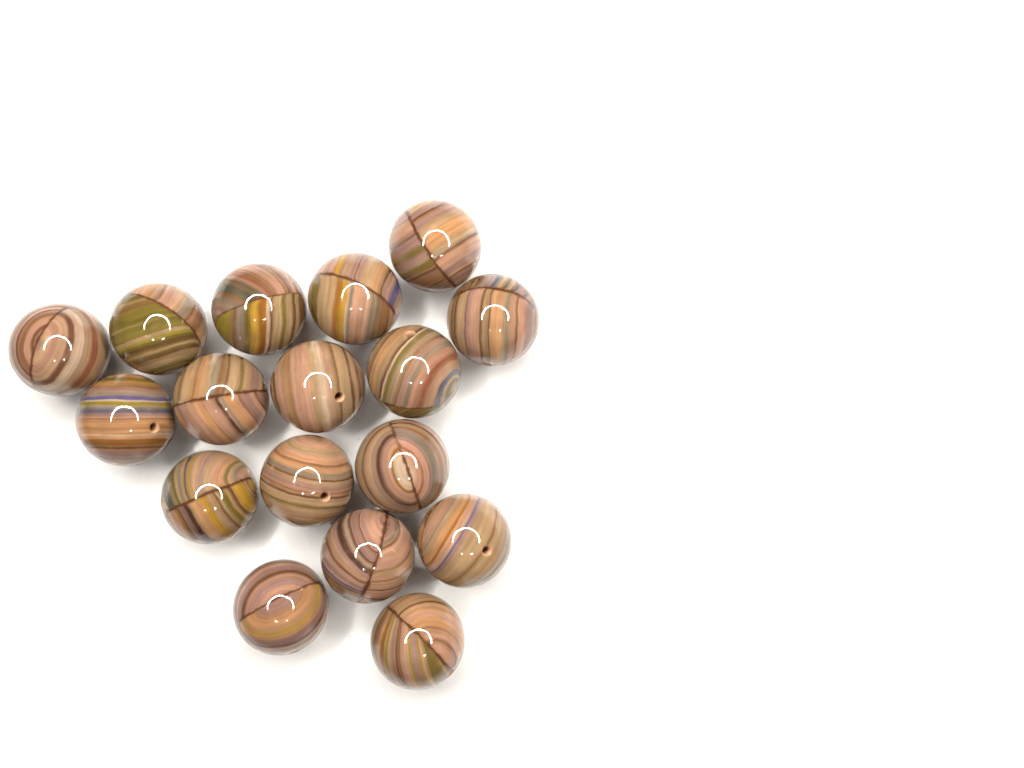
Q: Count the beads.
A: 17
